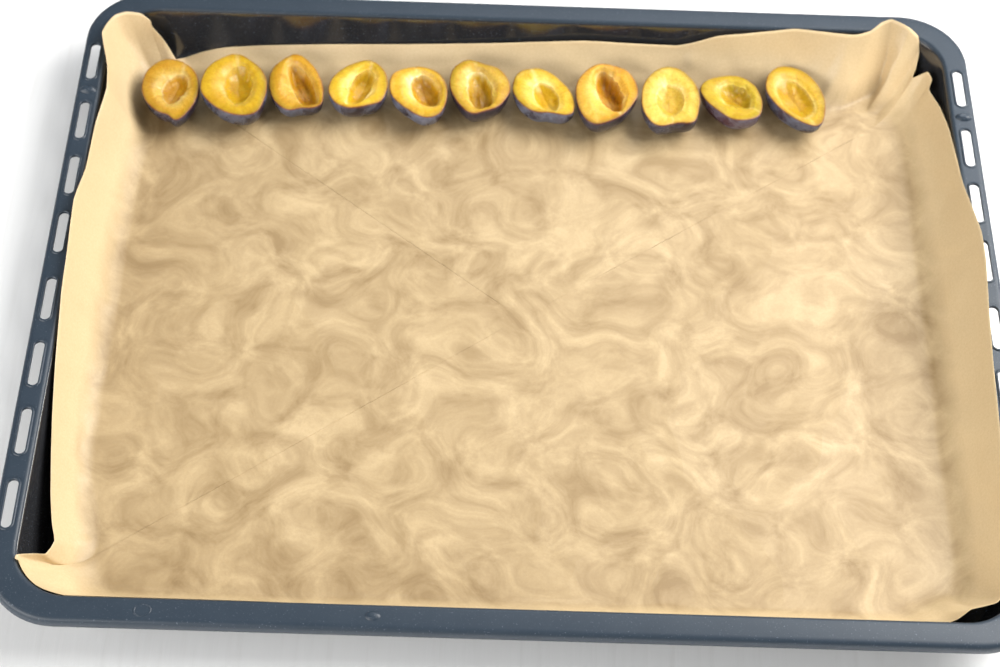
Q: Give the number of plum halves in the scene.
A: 11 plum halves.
